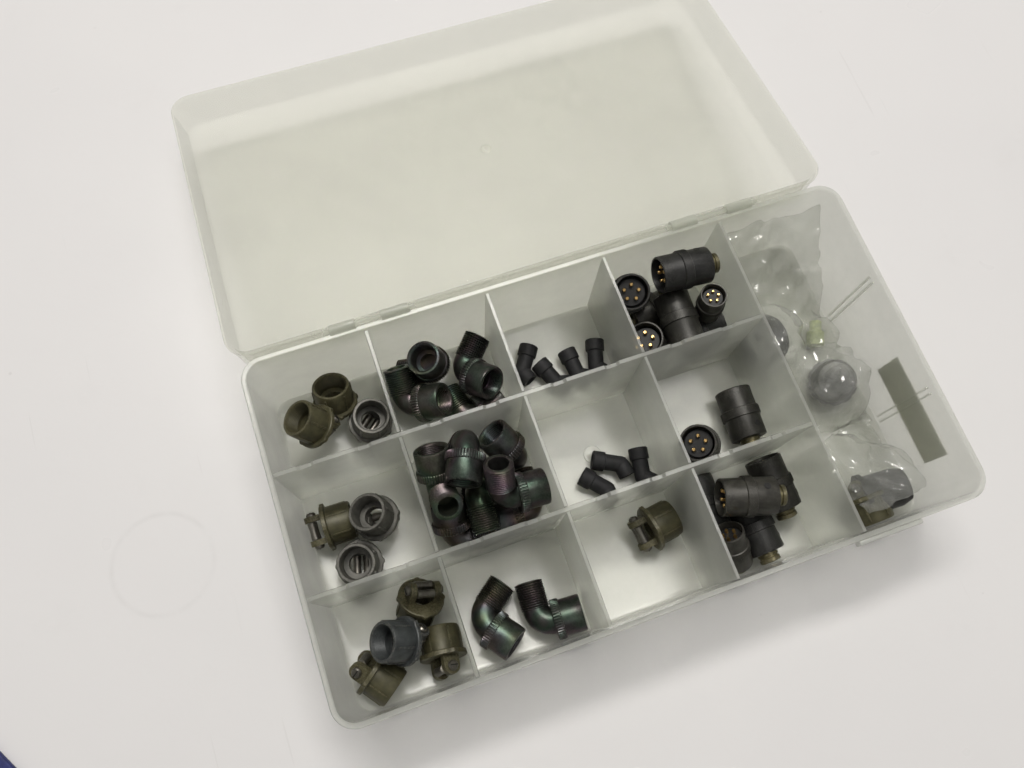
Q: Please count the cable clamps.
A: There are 12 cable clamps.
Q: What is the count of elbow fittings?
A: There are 13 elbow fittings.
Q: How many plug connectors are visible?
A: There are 14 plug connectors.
